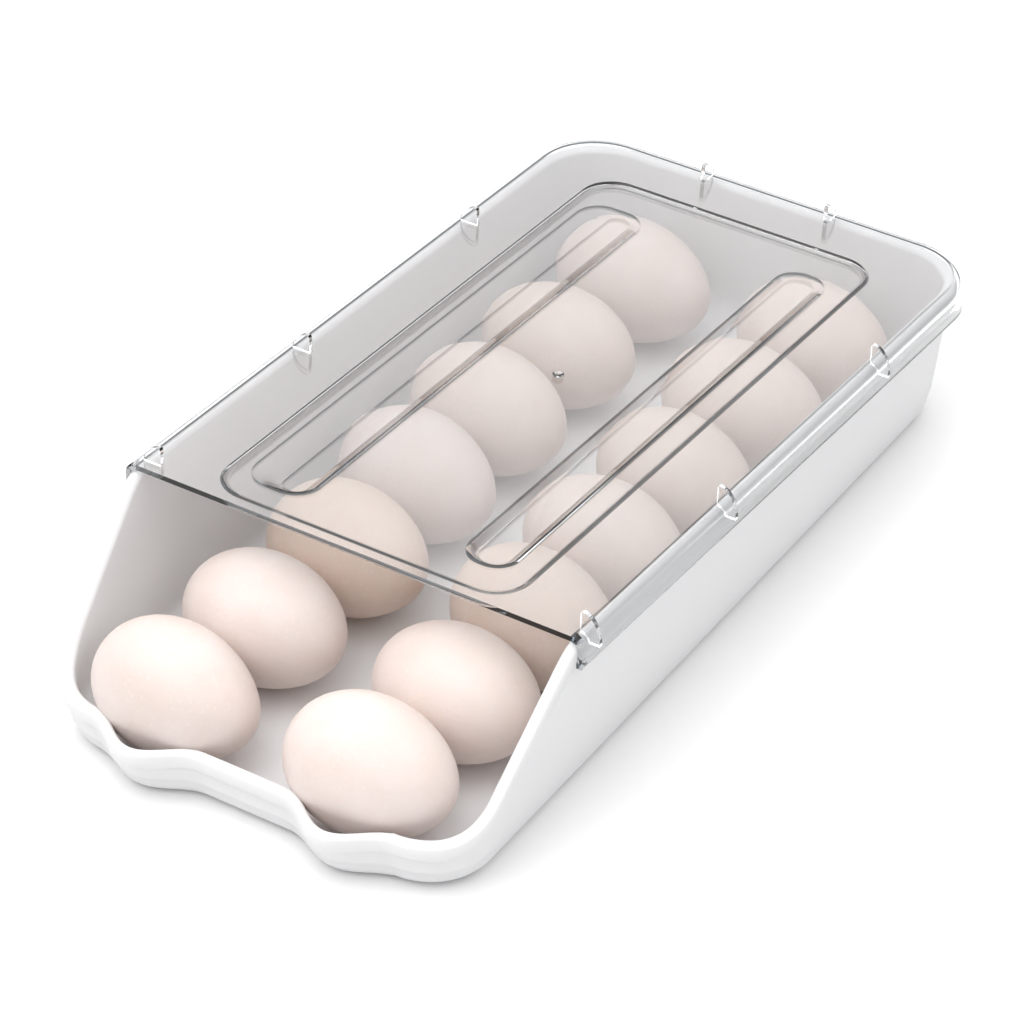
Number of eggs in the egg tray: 14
